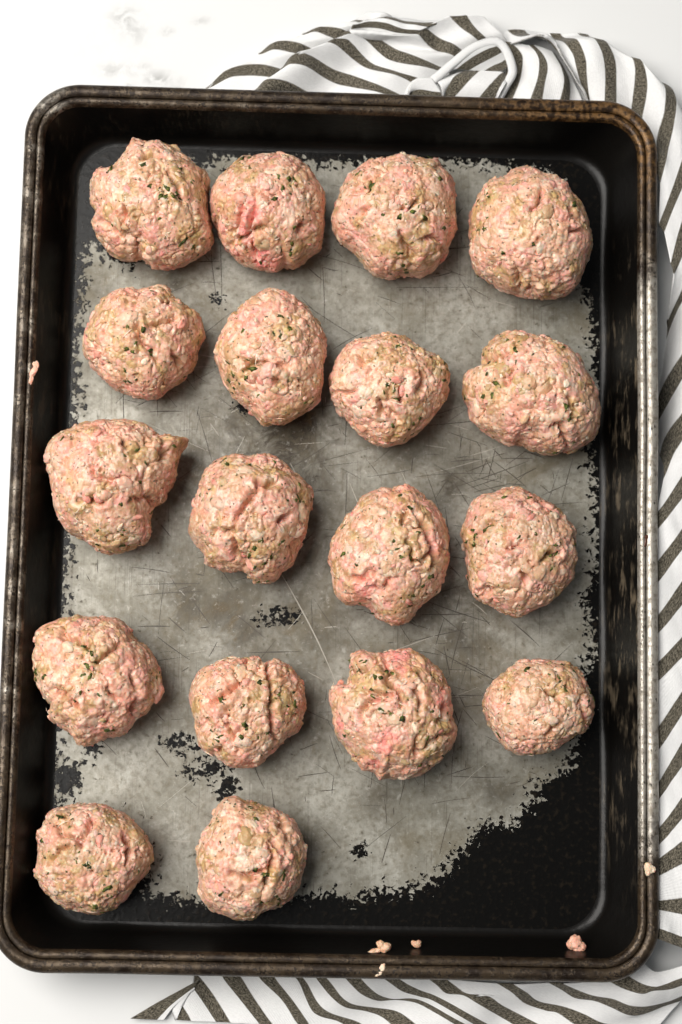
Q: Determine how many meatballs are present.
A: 18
